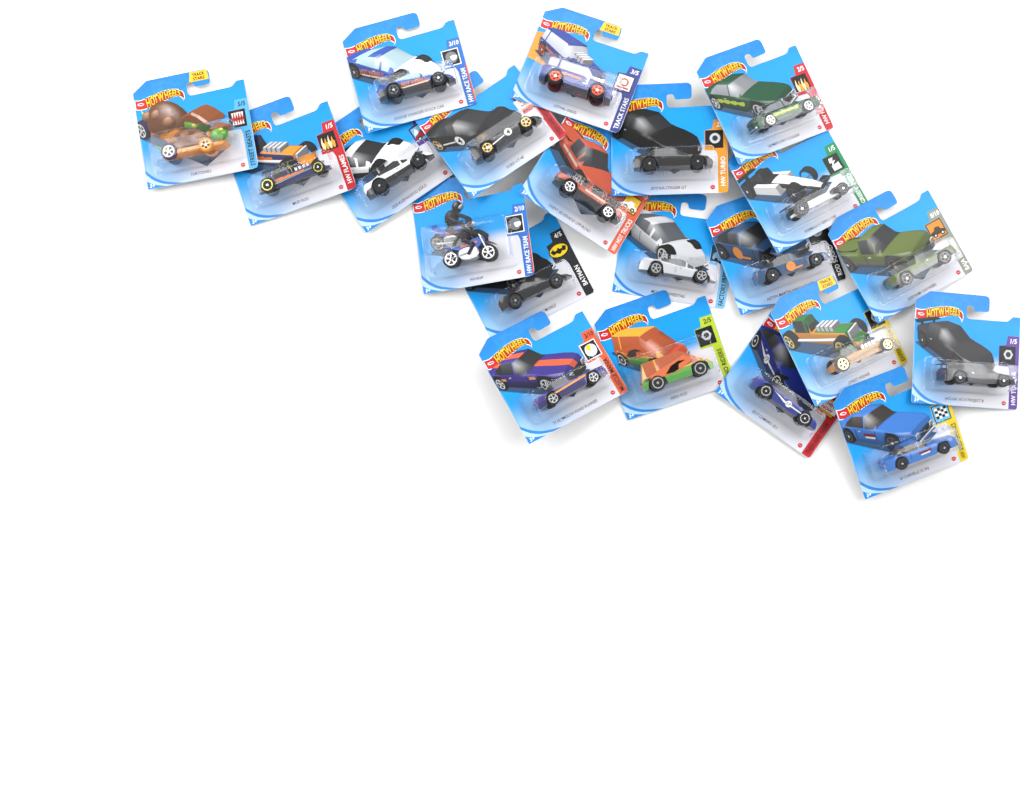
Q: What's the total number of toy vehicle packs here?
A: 21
